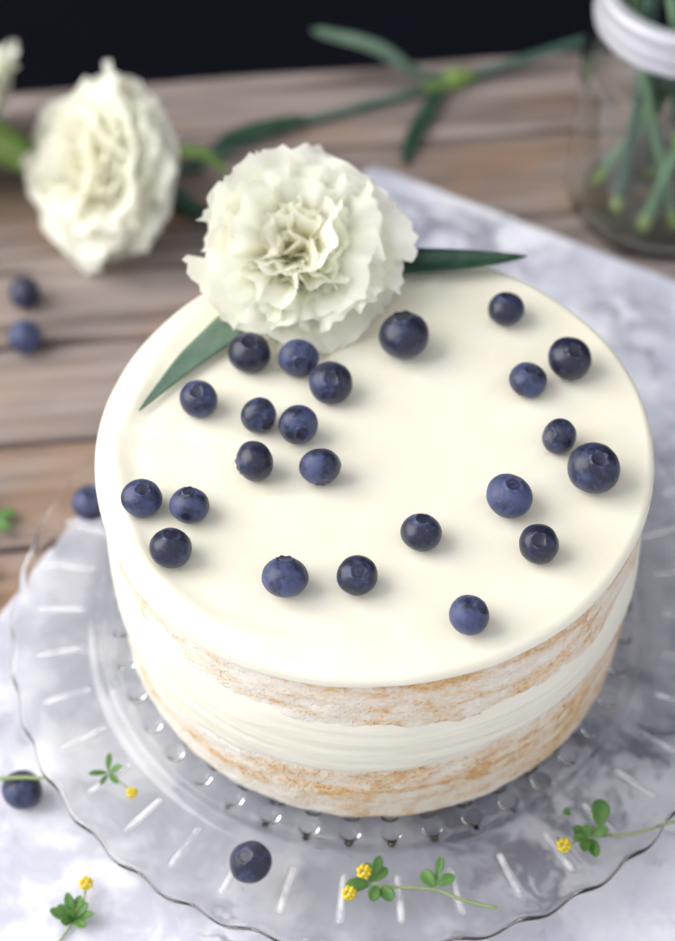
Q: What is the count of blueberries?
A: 28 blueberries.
